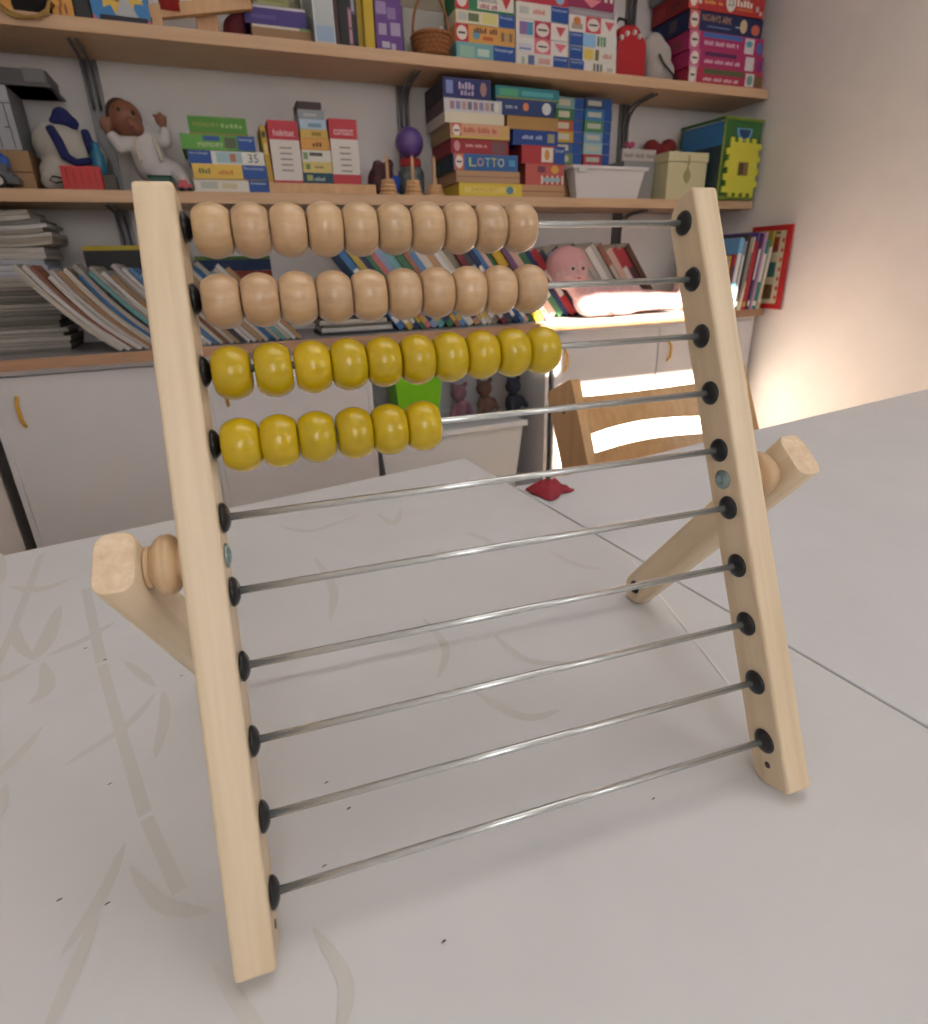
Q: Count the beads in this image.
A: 36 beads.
